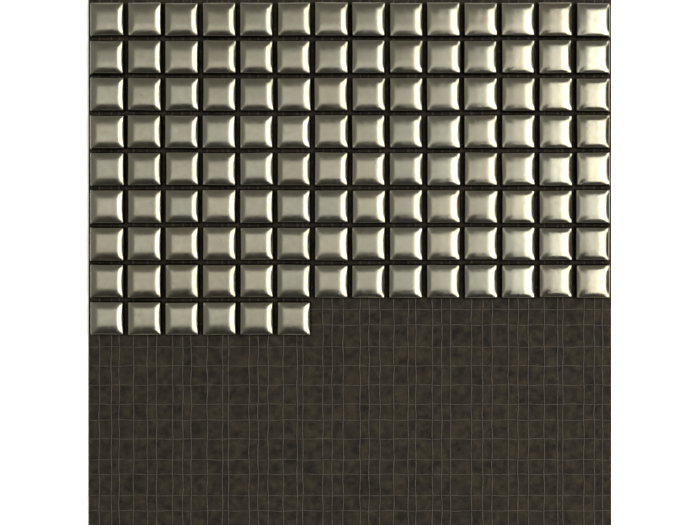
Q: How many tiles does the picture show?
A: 118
